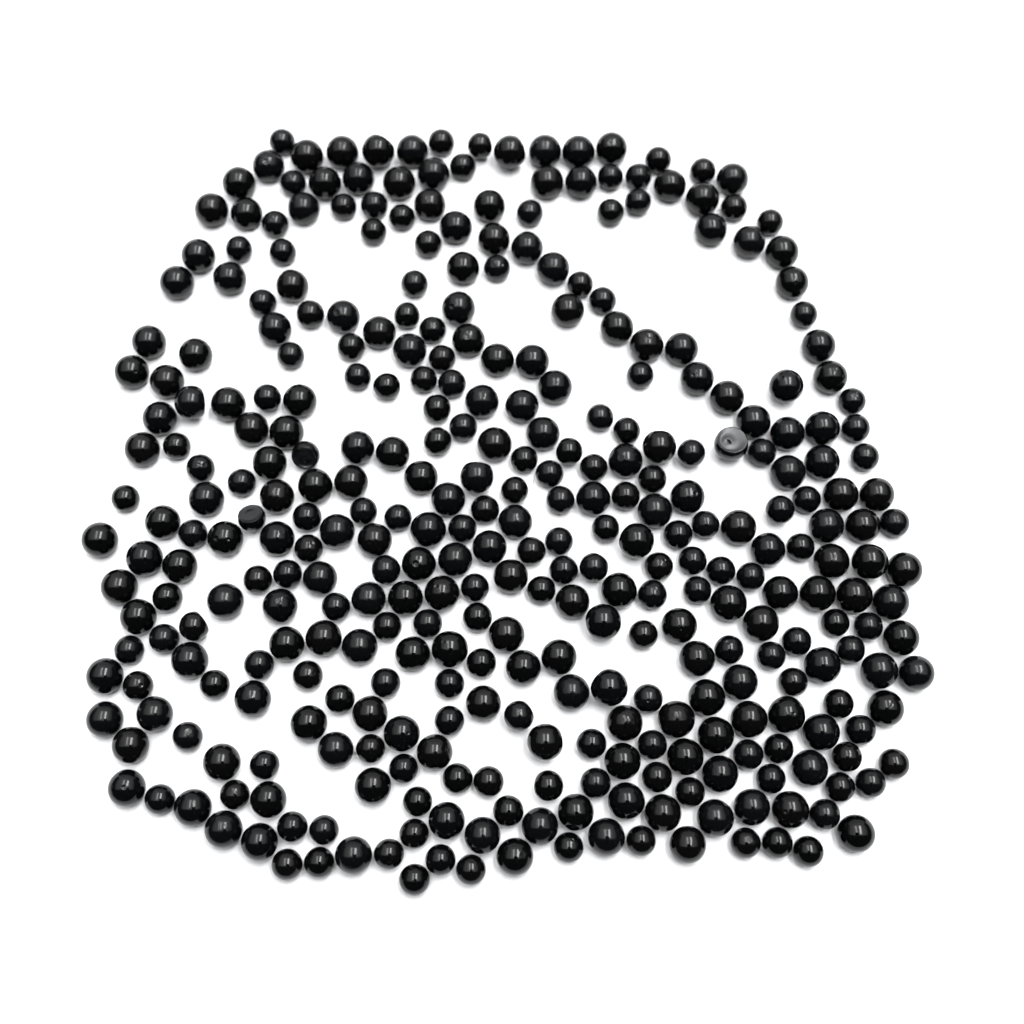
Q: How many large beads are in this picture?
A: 195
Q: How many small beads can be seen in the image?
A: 160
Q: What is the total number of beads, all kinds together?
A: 355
